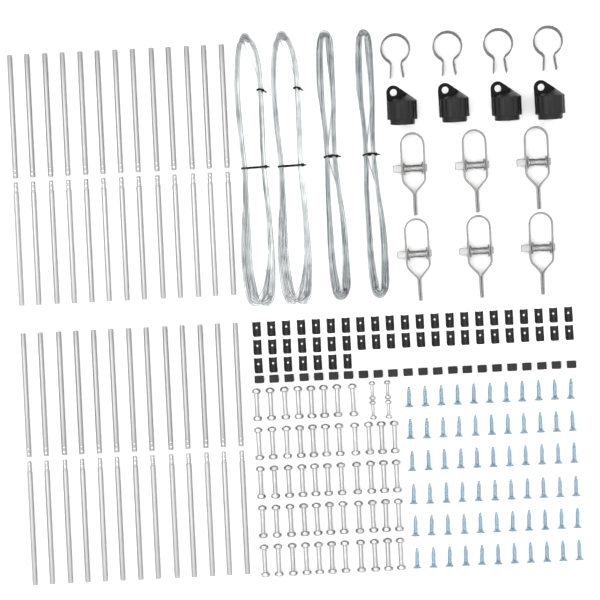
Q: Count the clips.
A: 51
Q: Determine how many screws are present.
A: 66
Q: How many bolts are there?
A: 56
